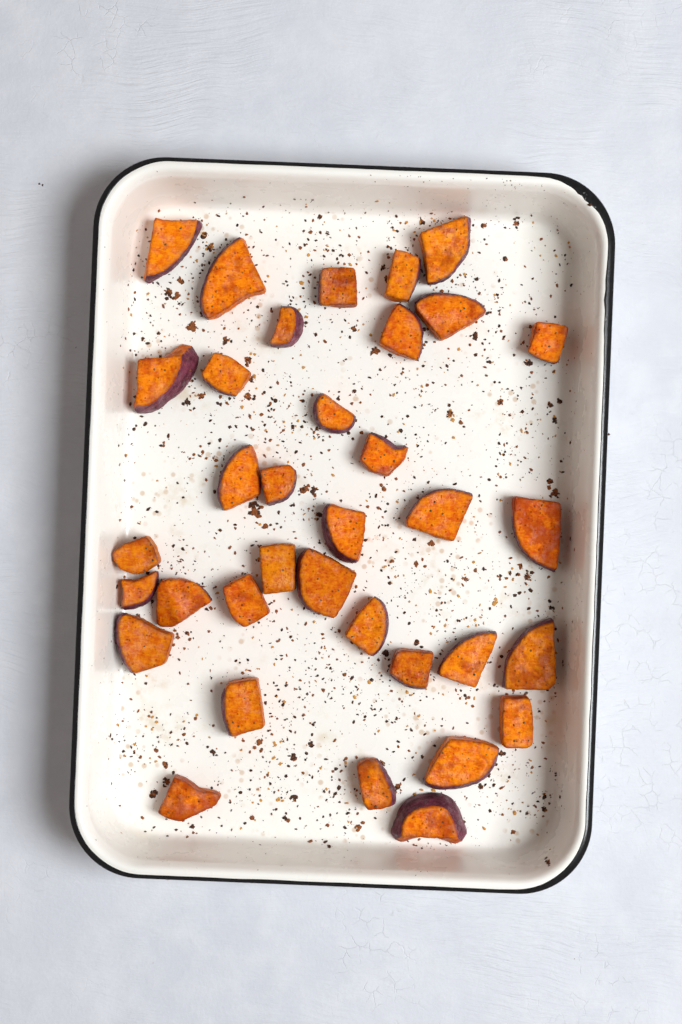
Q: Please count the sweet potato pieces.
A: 35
